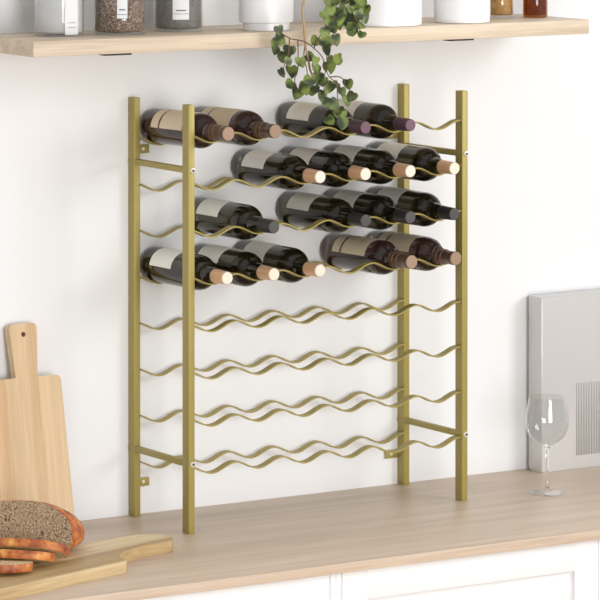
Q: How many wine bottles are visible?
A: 17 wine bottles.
